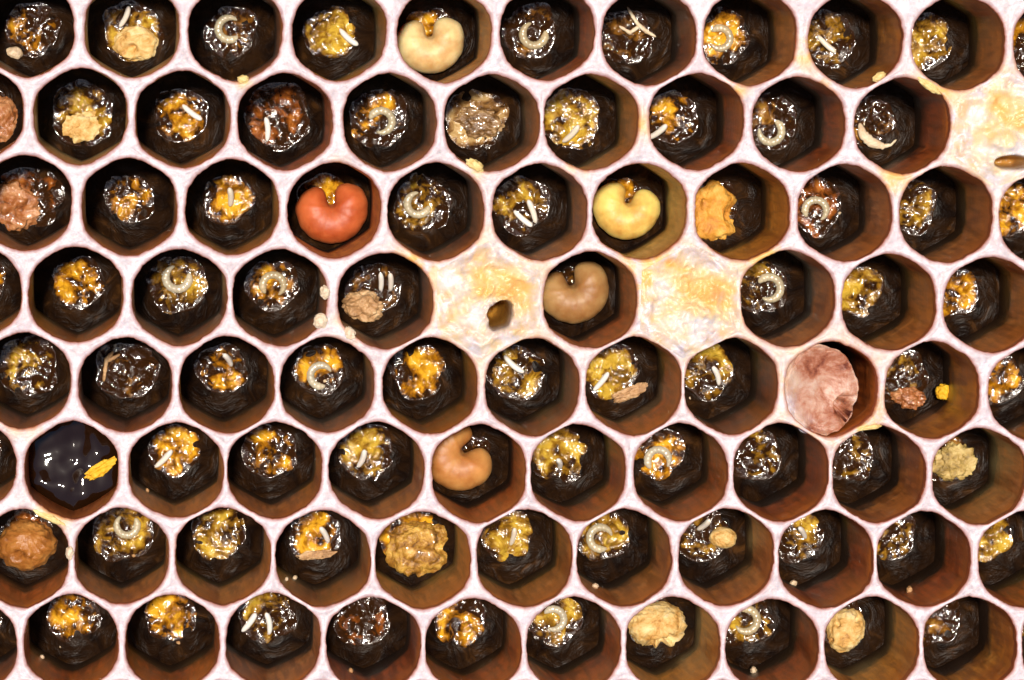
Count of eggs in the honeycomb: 25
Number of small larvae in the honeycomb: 16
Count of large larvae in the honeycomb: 5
